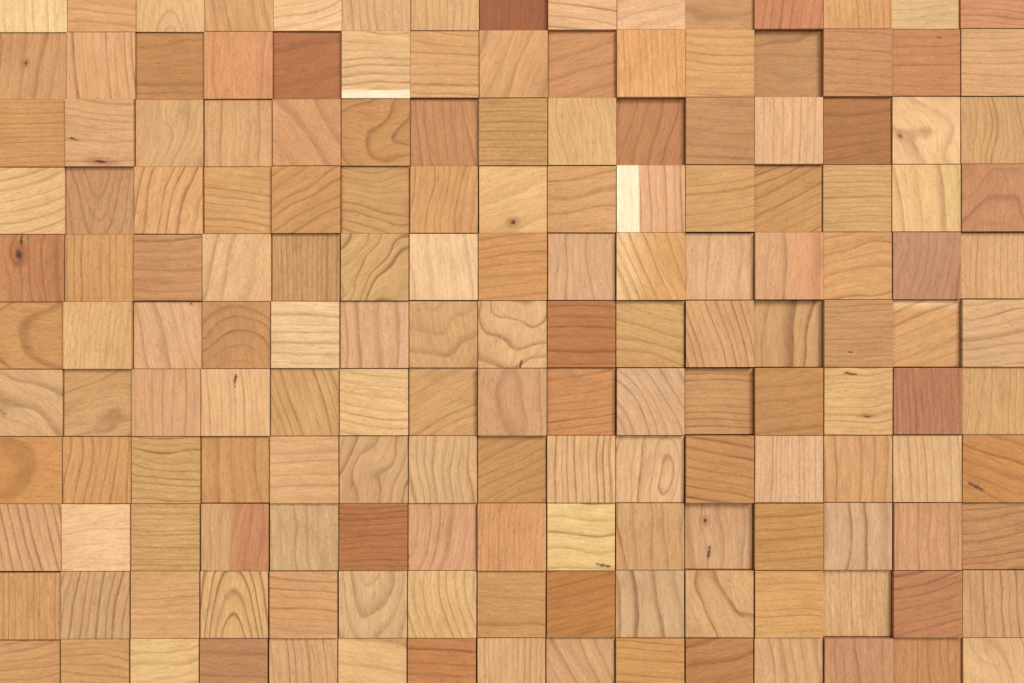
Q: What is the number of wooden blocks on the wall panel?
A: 165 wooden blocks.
